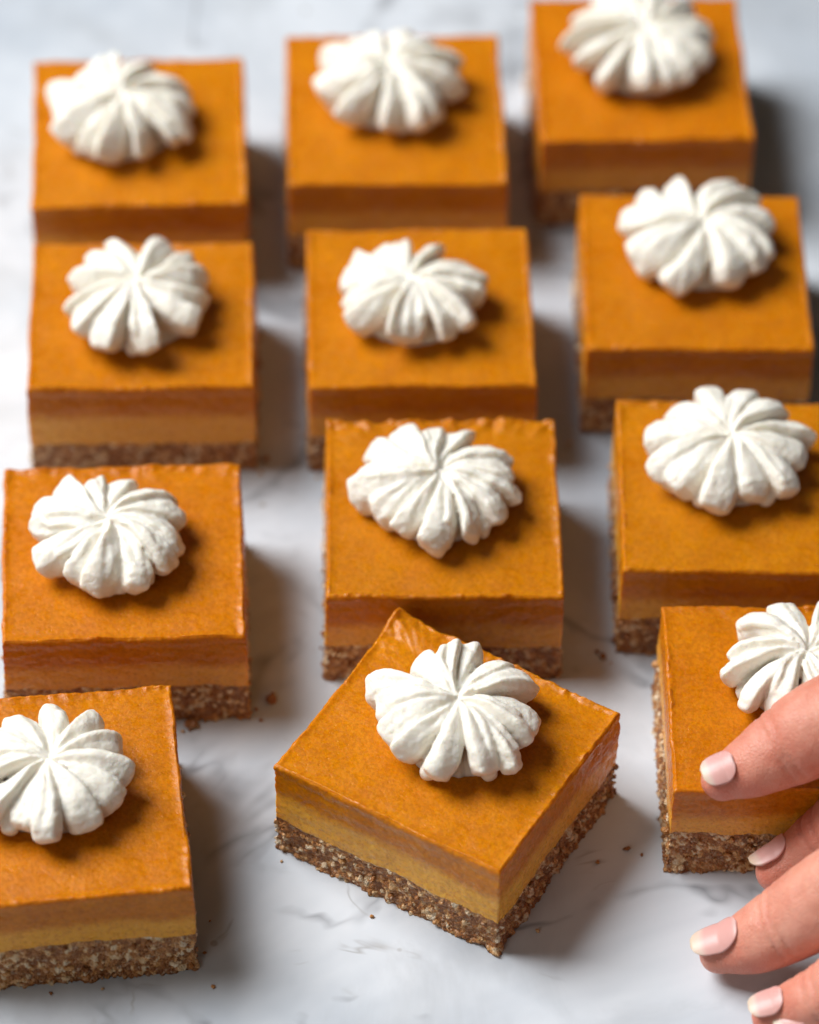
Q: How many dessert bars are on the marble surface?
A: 12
